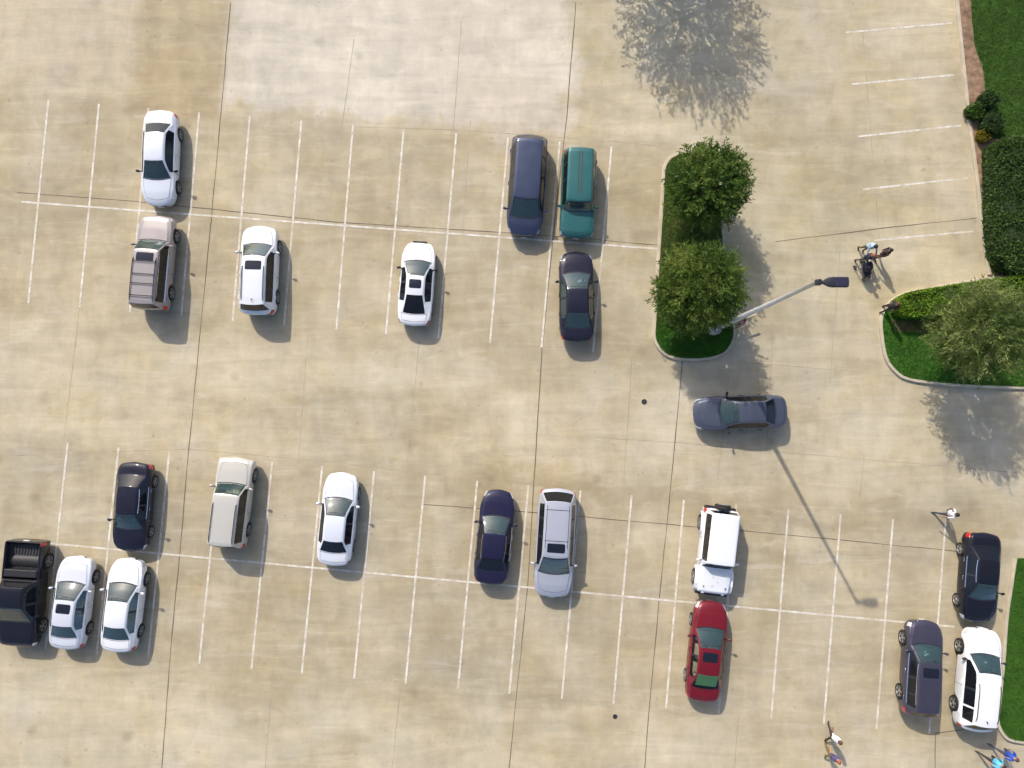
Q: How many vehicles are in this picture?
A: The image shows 21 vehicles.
